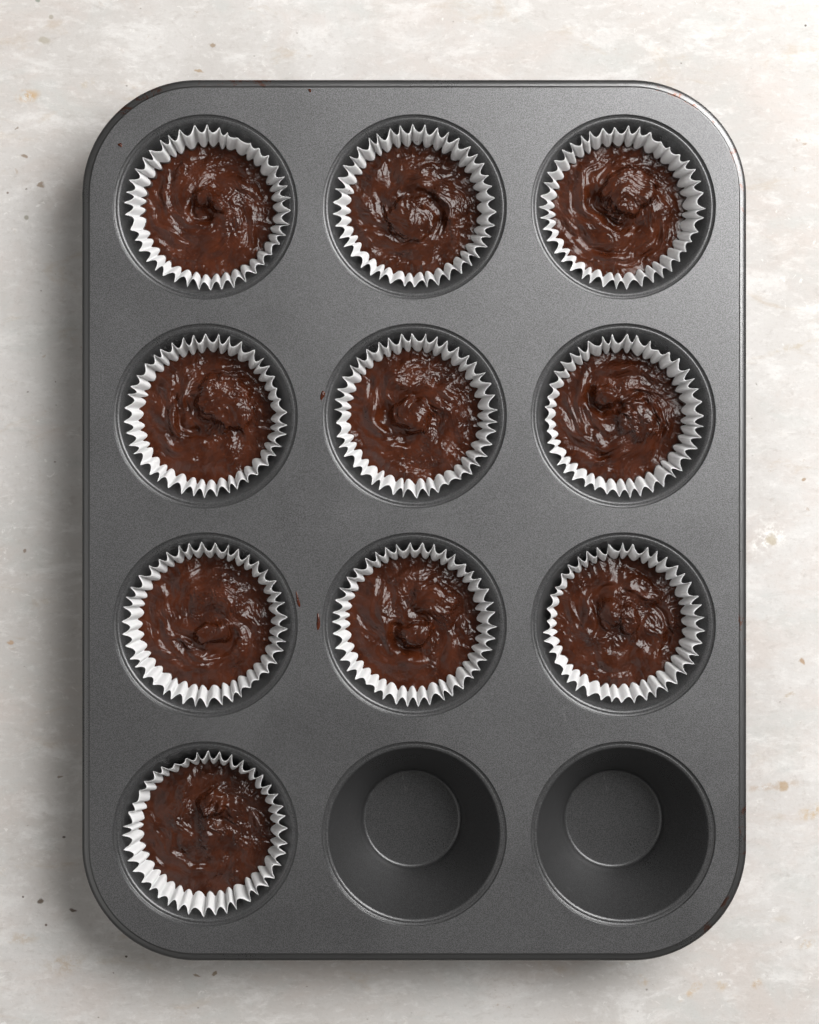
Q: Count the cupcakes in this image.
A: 10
